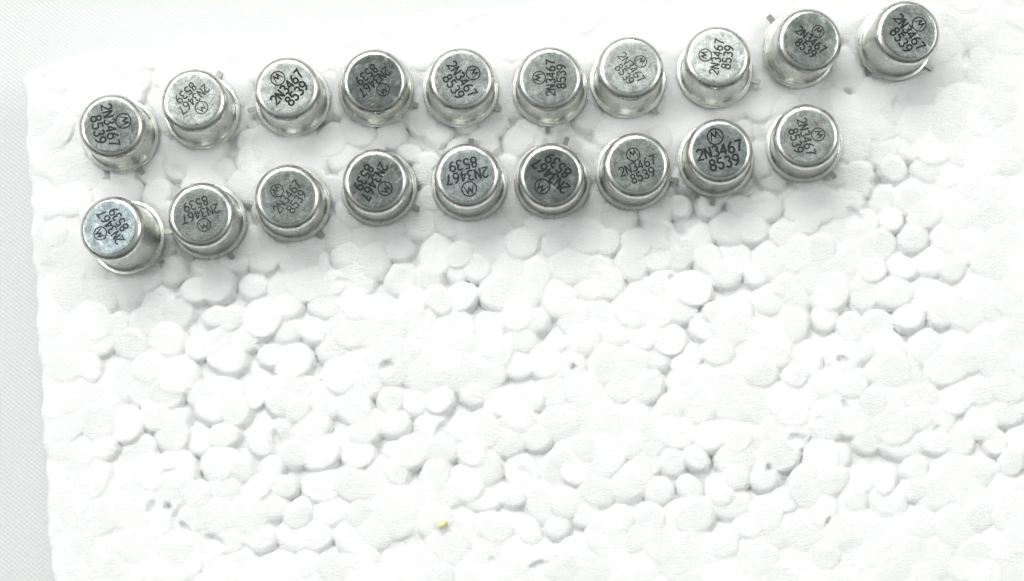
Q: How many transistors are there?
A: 19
